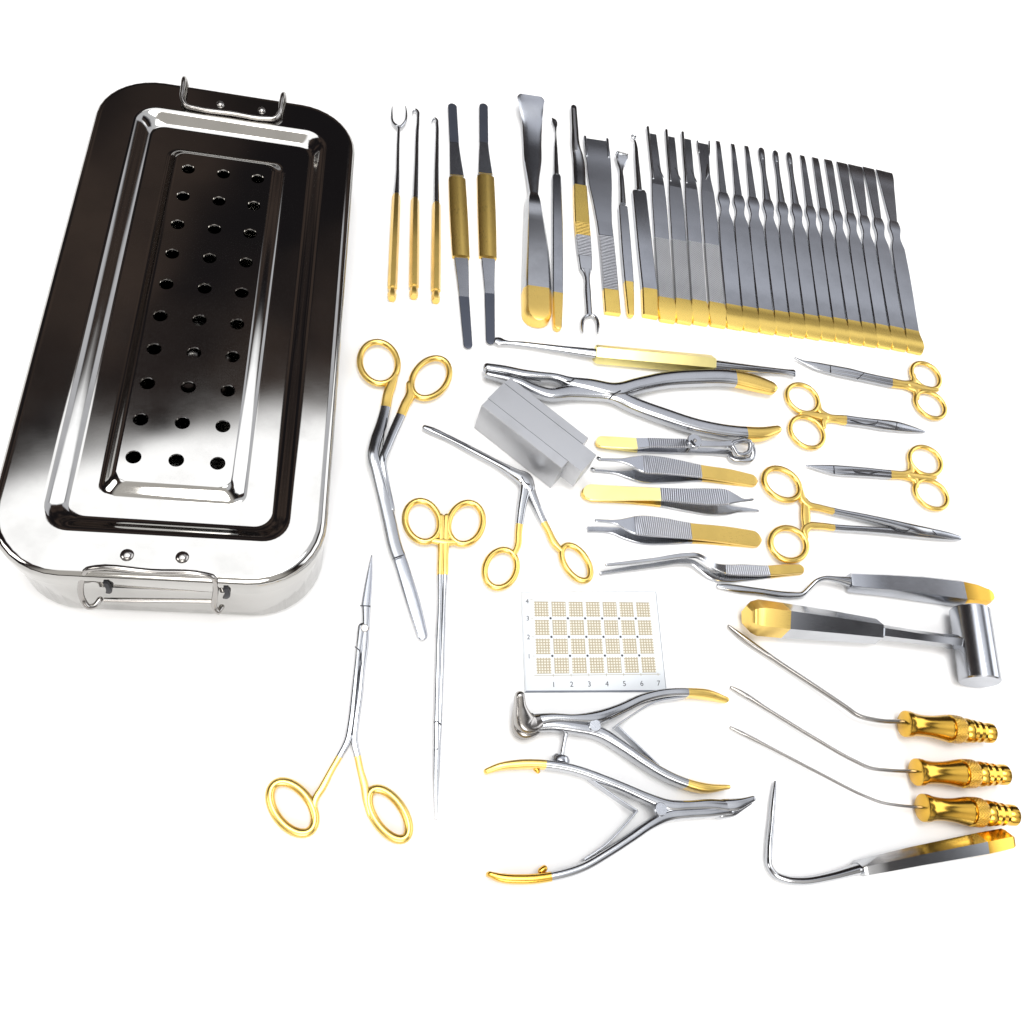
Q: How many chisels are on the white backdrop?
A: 17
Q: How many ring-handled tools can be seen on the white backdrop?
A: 8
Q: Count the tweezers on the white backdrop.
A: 5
